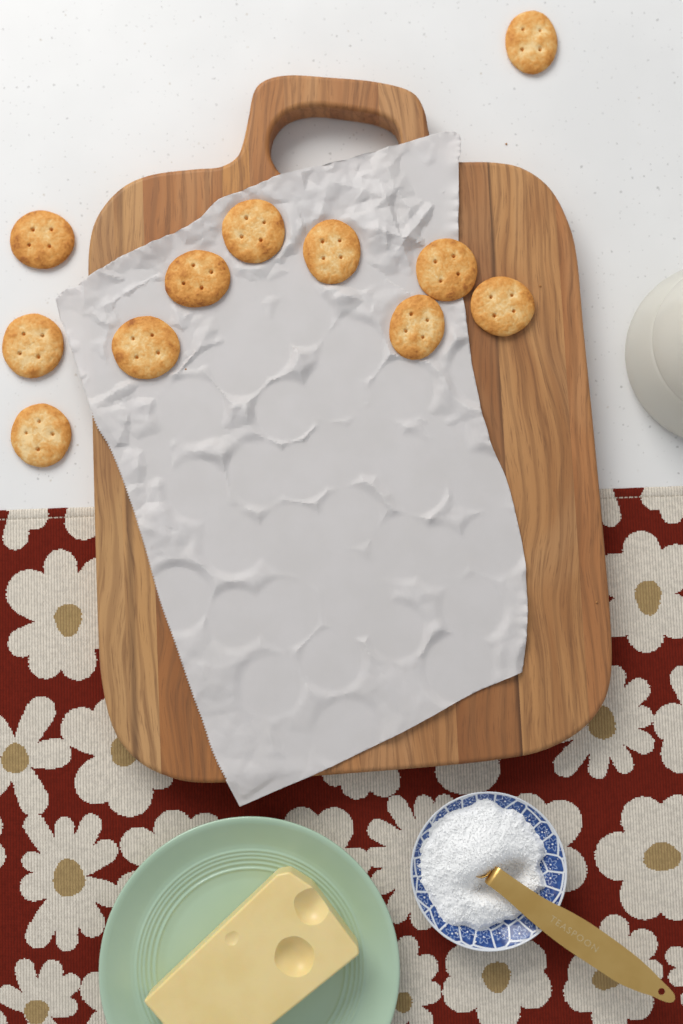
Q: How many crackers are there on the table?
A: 11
